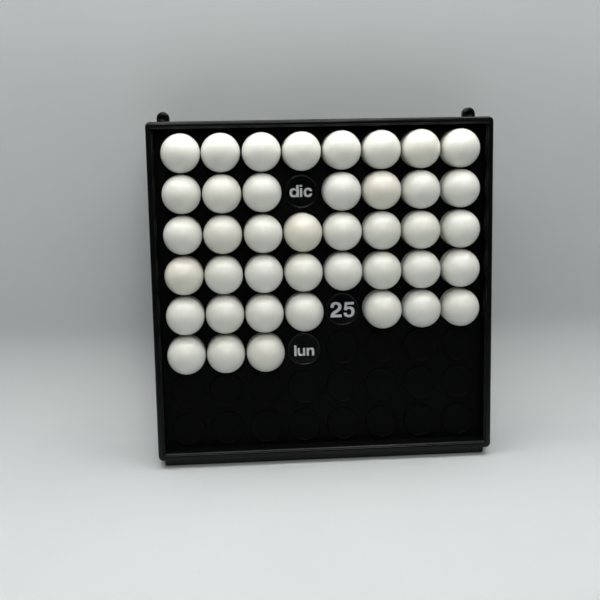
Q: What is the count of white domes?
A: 41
